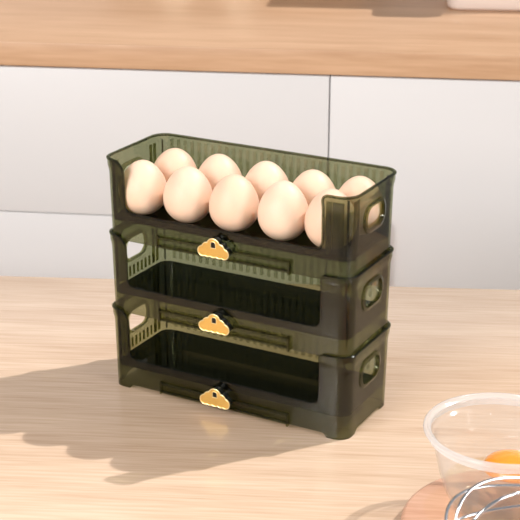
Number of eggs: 10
